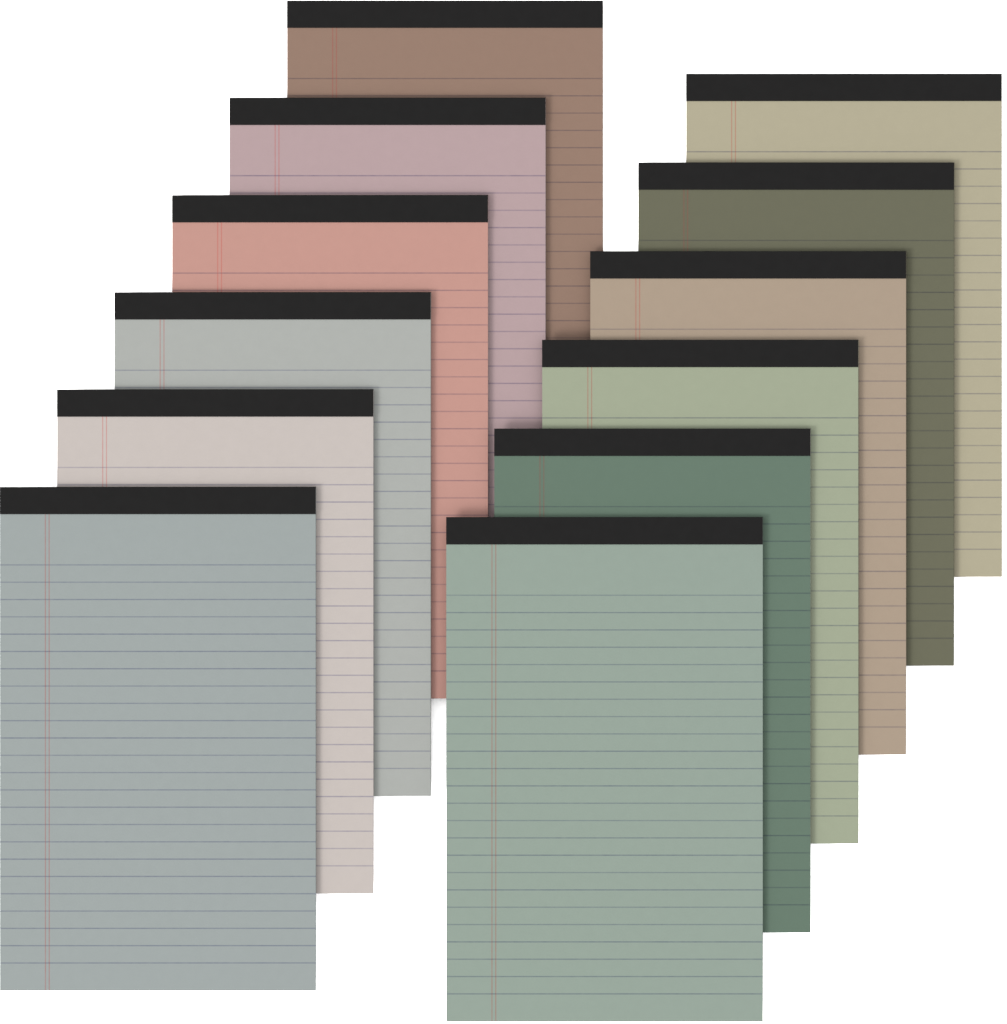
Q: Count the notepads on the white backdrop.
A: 12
